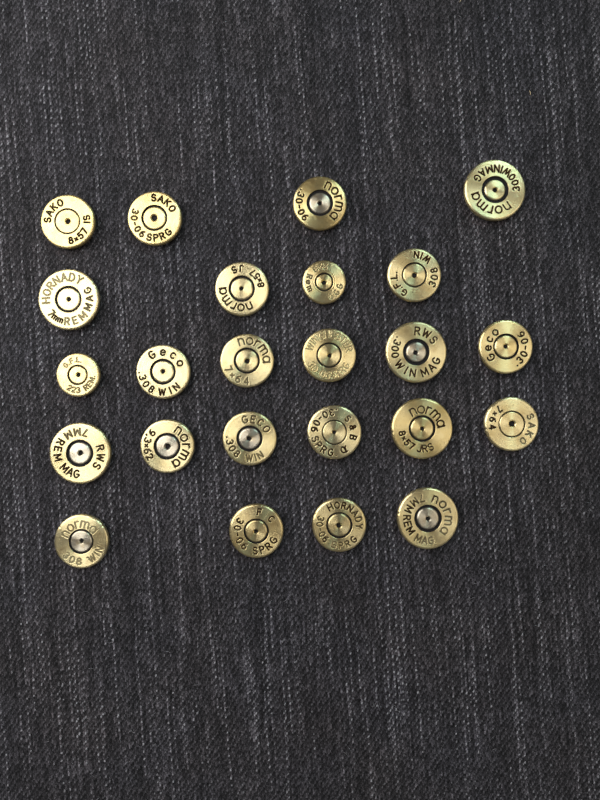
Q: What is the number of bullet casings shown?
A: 24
